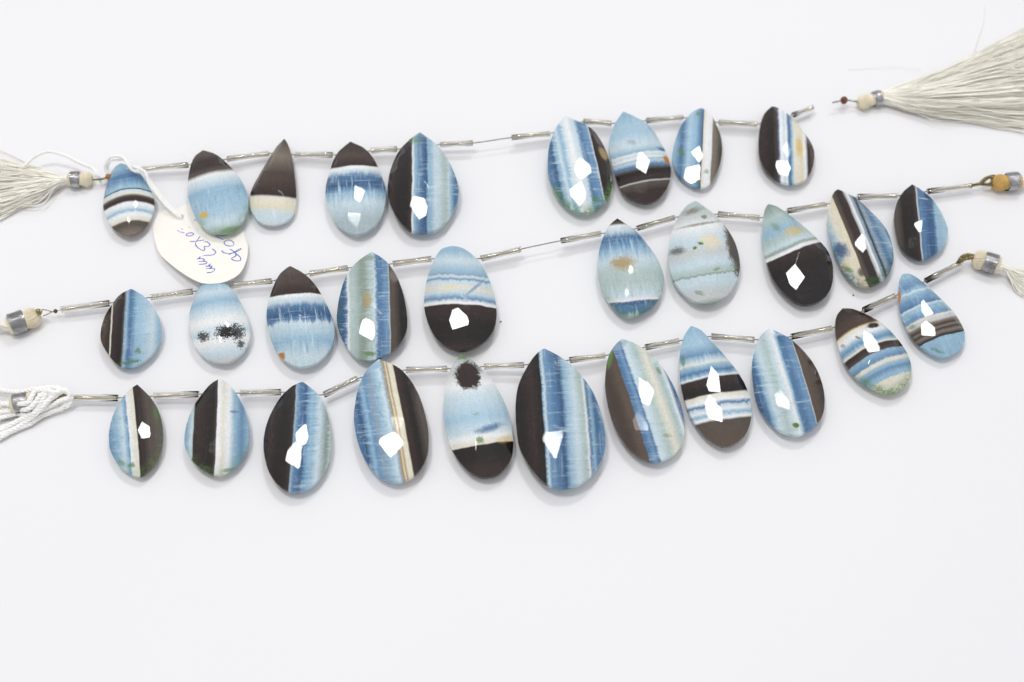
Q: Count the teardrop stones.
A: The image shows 30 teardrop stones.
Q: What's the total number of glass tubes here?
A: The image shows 34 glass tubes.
